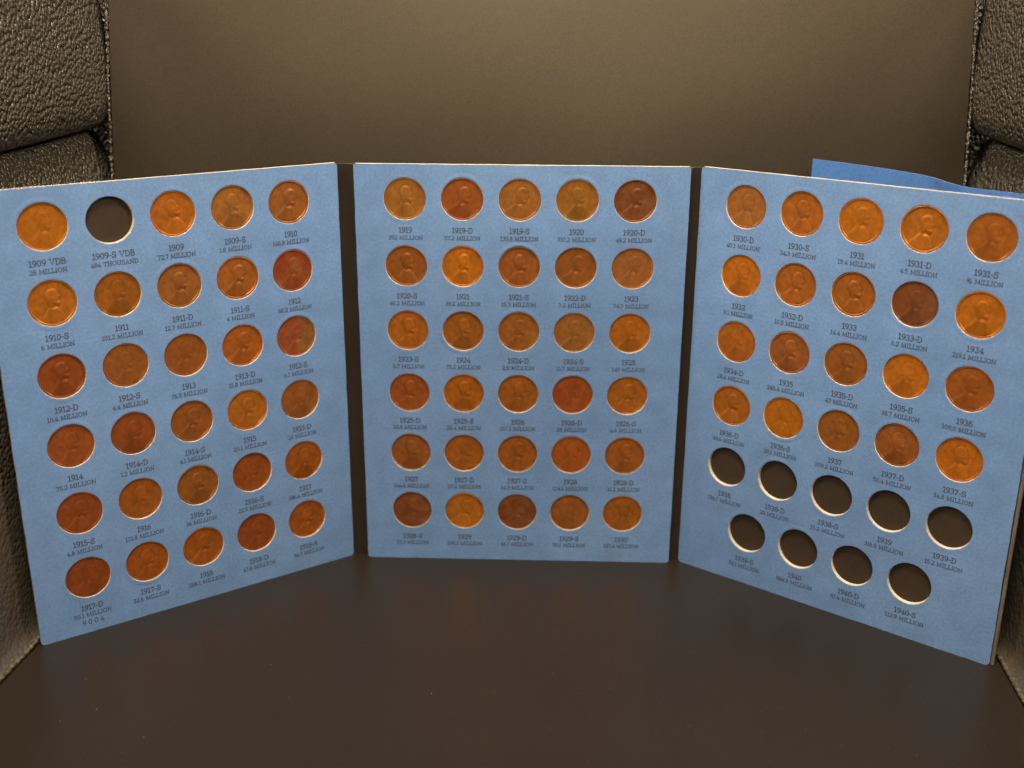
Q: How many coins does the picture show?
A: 79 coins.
